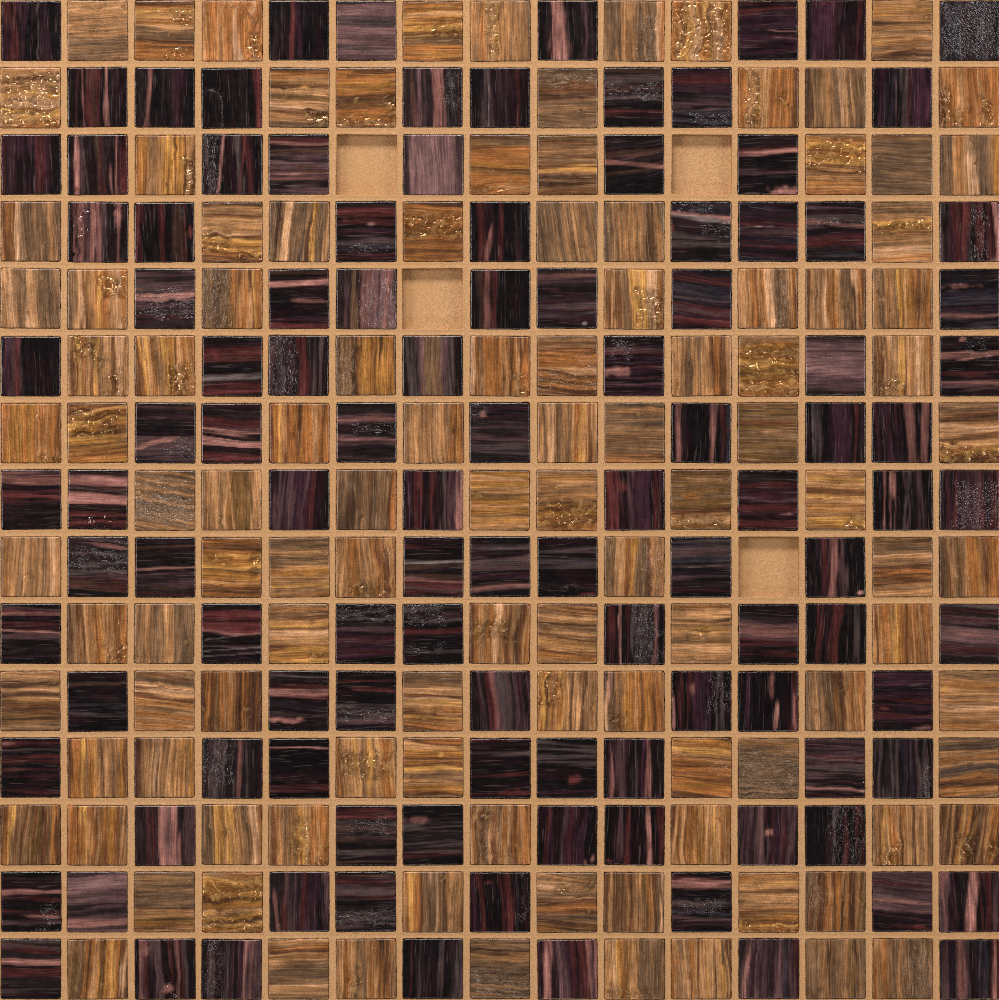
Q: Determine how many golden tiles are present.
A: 110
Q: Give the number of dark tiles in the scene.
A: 111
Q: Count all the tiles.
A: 221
